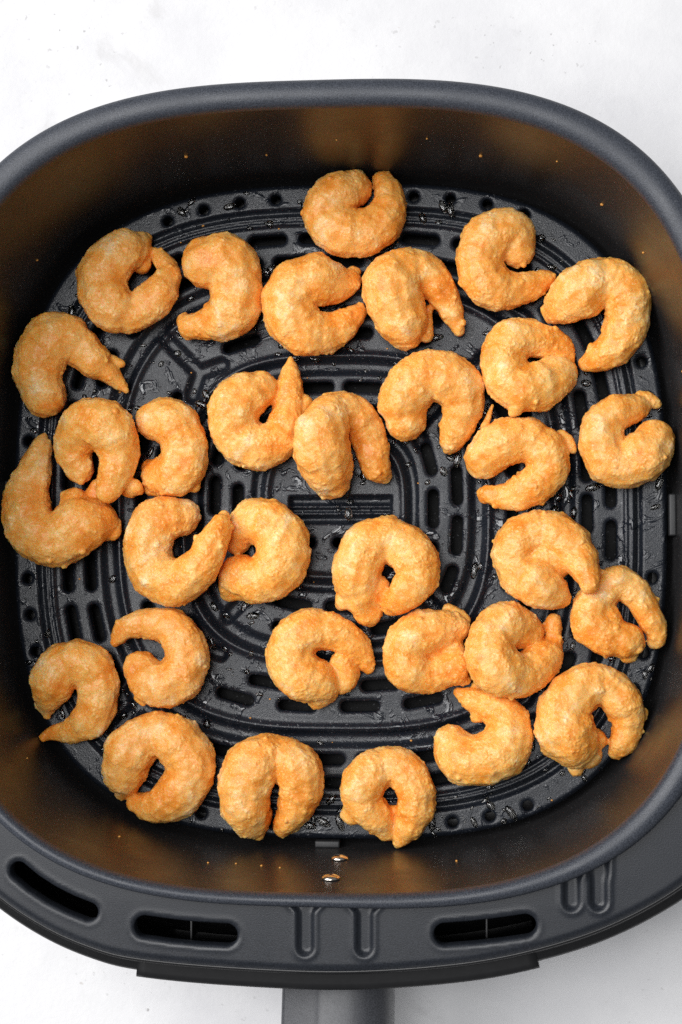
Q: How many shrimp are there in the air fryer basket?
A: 32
